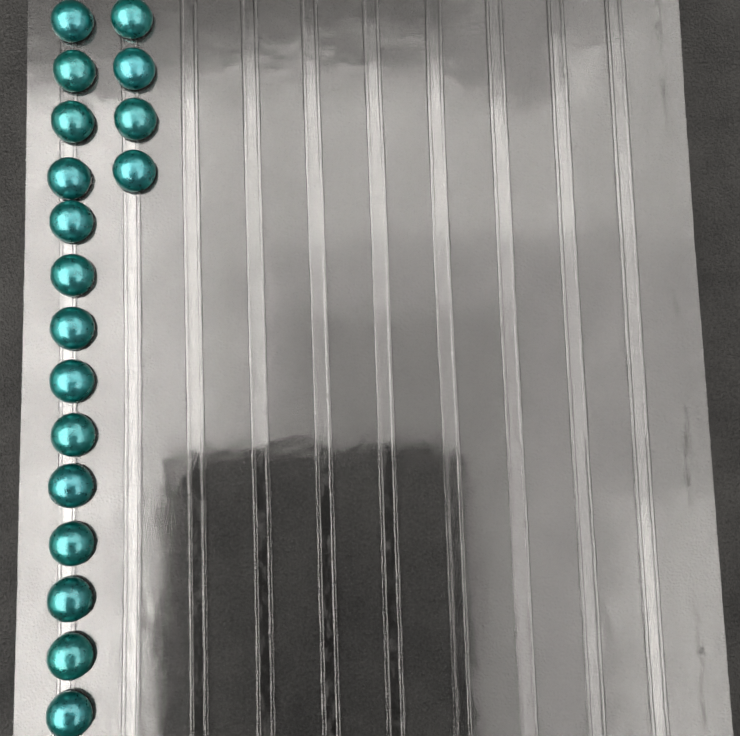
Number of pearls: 18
